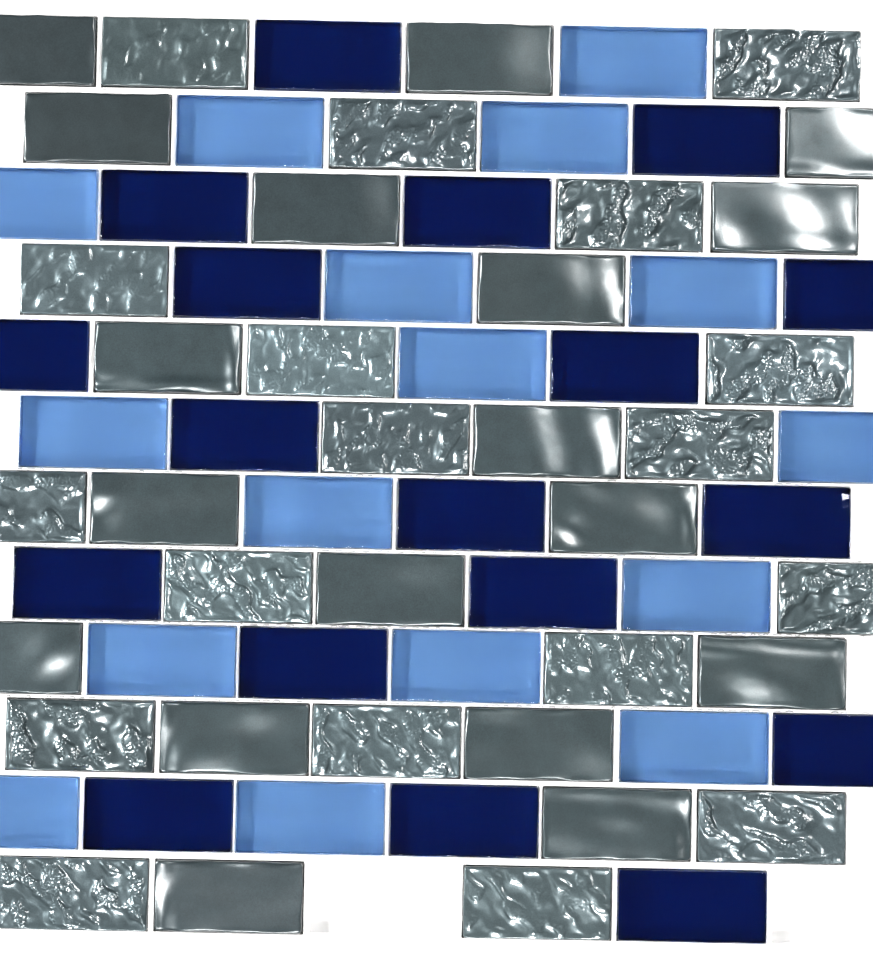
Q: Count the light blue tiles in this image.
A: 16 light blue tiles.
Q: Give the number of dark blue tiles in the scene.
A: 18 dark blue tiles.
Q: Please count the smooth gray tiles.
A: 18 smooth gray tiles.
